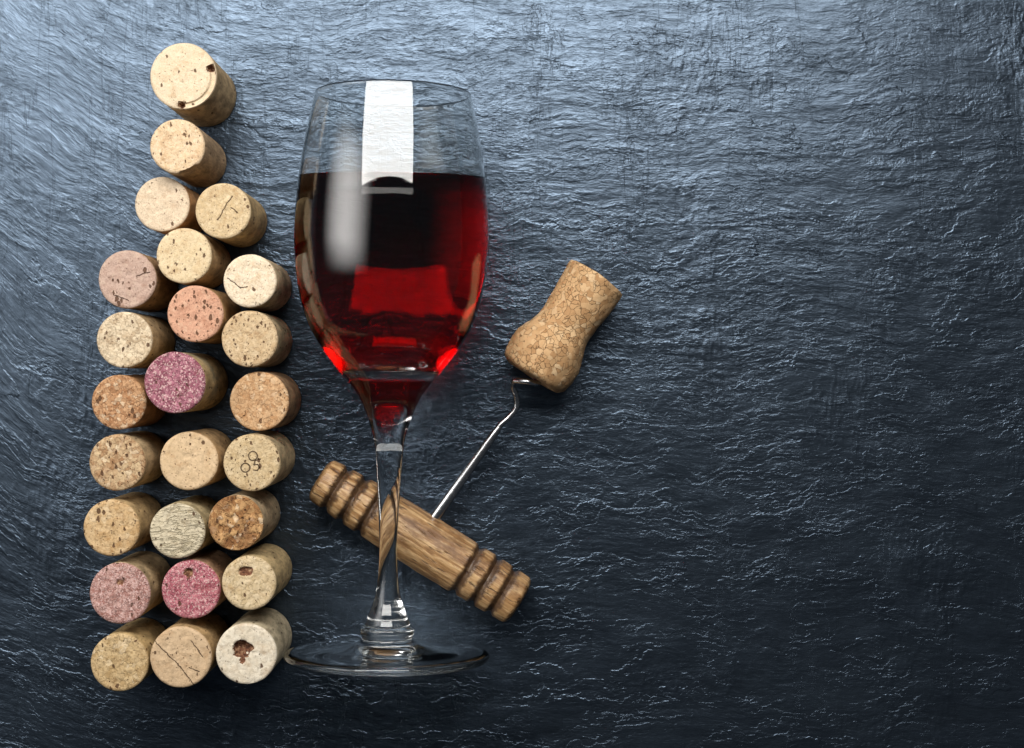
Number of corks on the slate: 26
